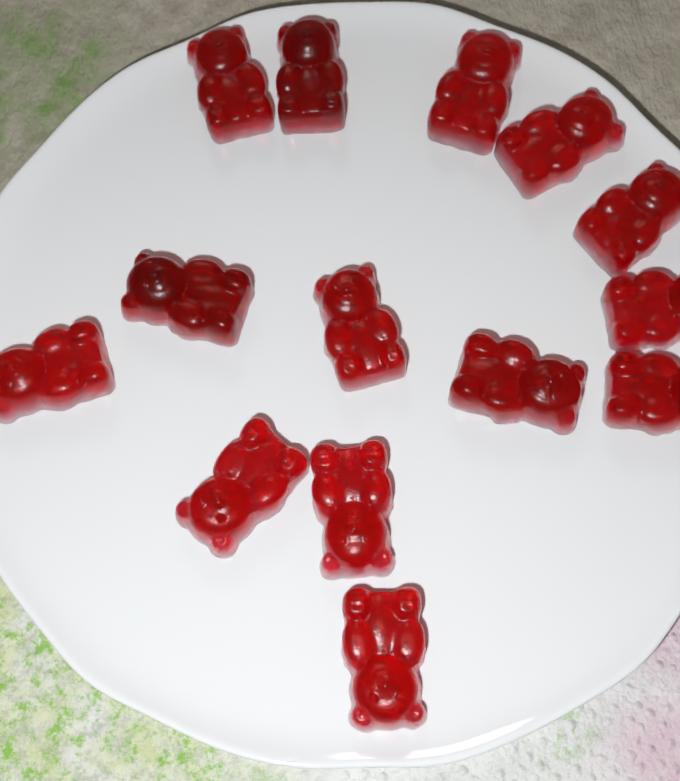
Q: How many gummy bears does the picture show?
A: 14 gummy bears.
